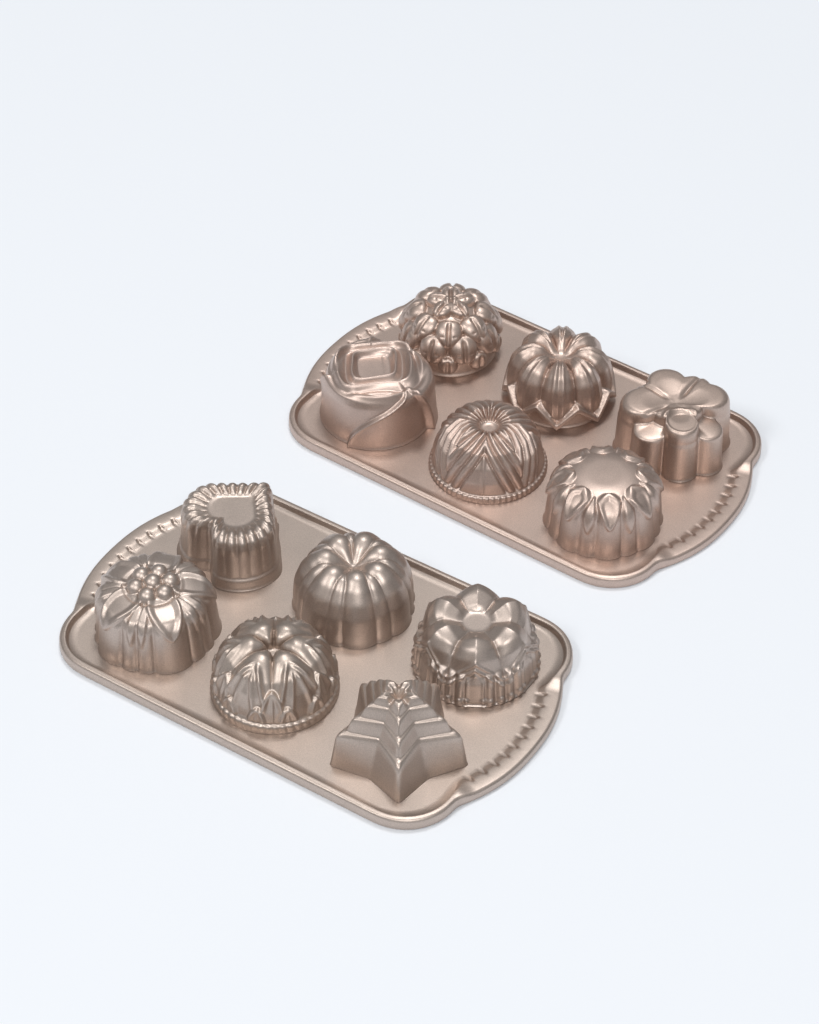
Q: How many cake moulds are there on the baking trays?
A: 12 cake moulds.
